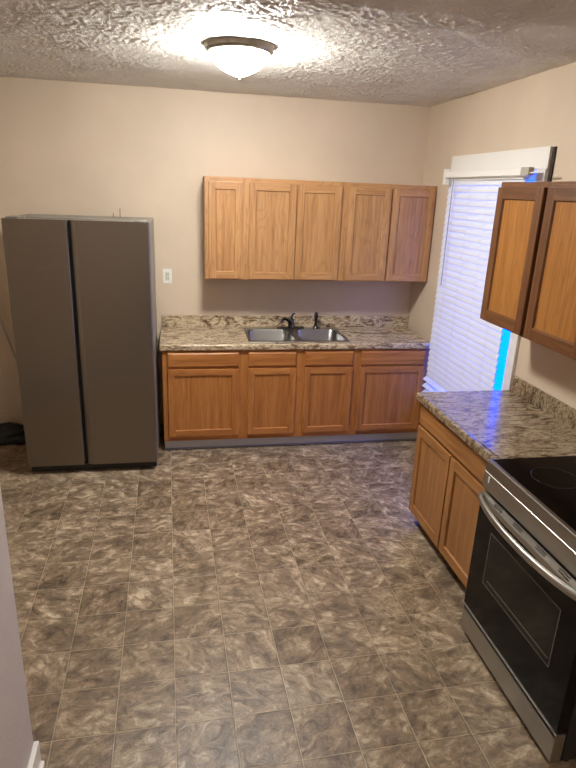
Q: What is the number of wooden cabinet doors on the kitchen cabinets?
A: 13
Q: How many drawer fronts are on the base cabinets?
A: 5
